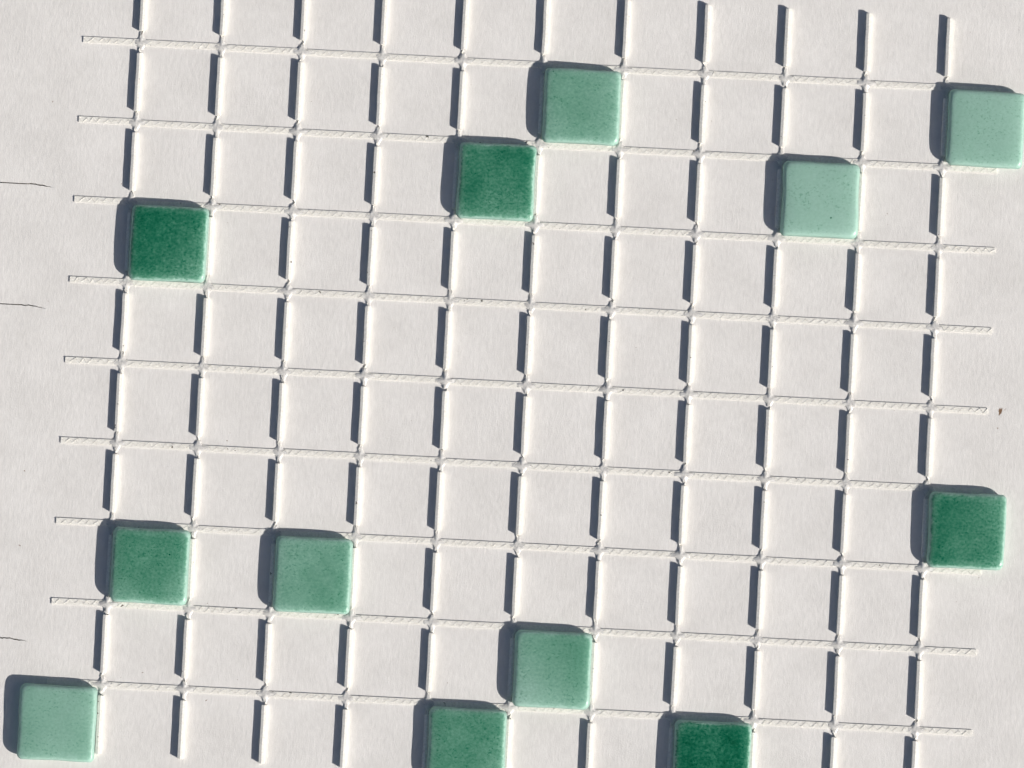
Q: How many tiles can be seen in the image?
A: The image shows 12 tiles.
